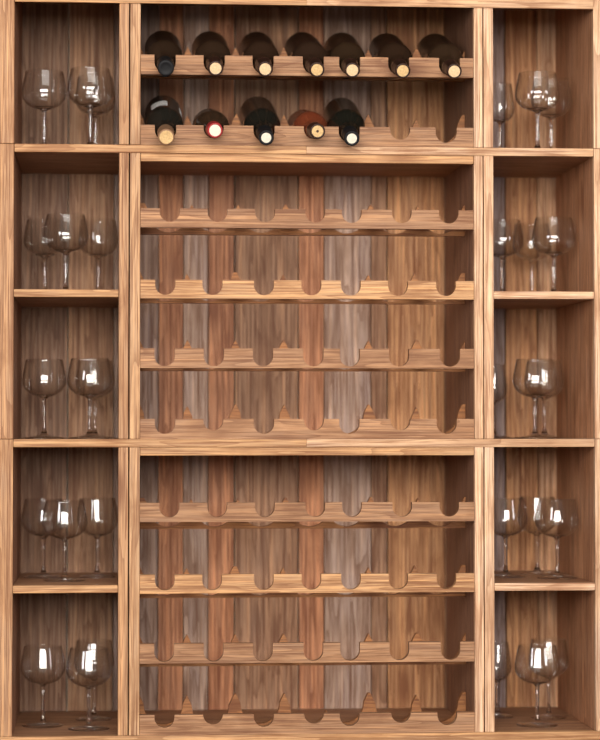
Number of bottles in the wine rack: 12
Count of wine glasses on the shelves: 30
